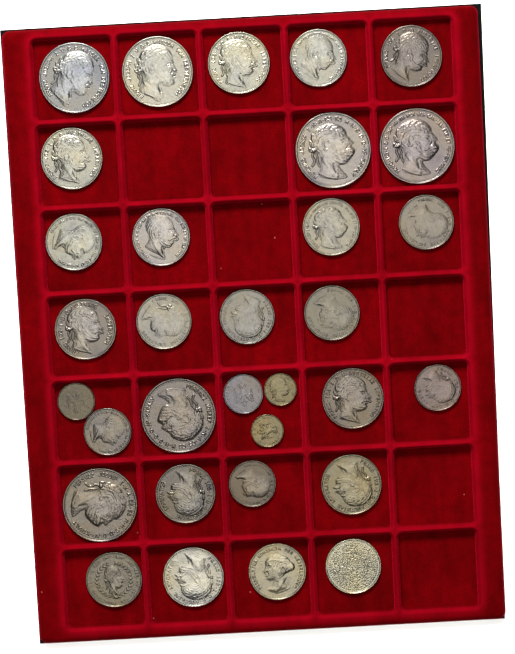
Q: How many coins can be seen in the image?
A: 32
